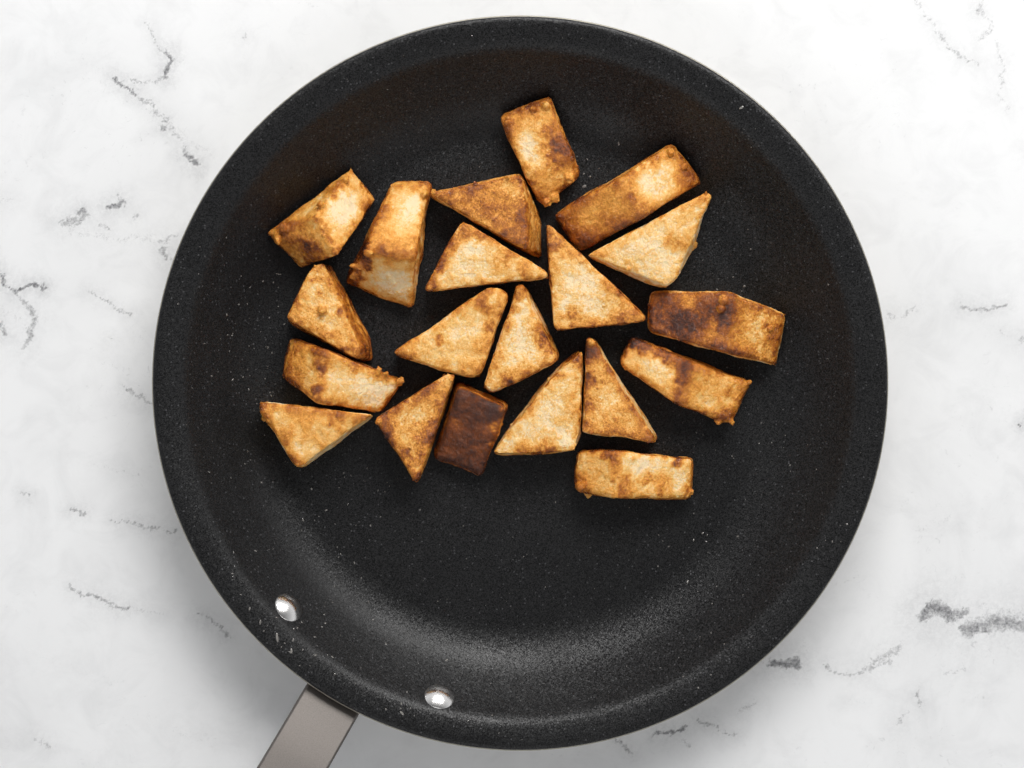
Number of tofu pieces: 20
